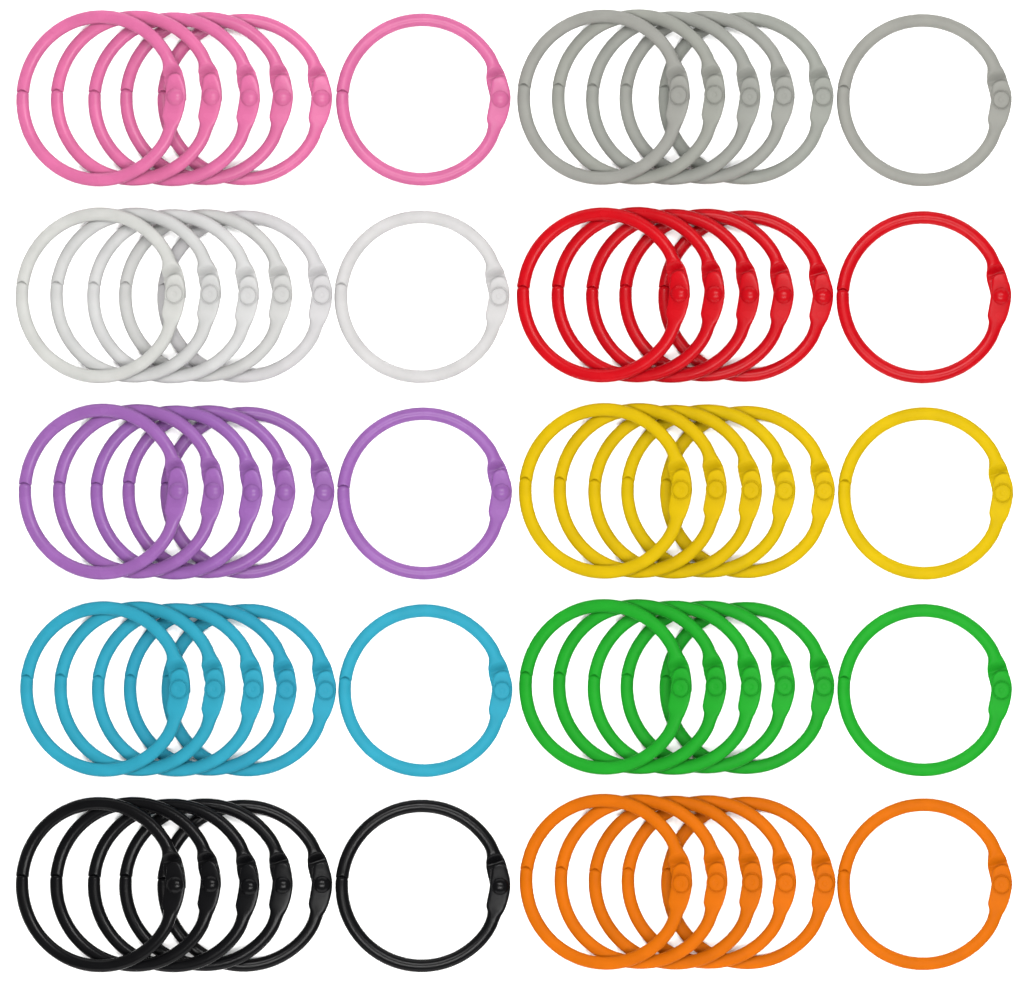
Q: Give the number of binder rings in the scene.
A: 60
